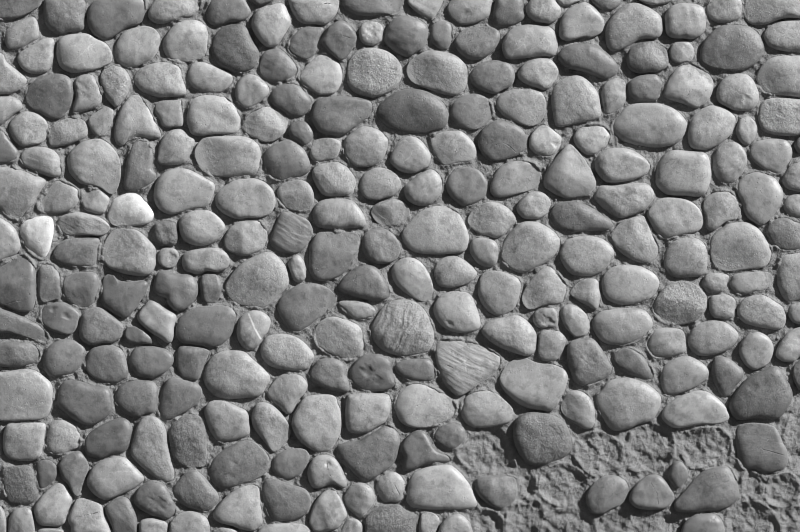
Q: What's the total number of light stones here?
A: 169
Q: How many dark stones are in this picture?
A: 91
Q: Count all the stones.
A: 260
